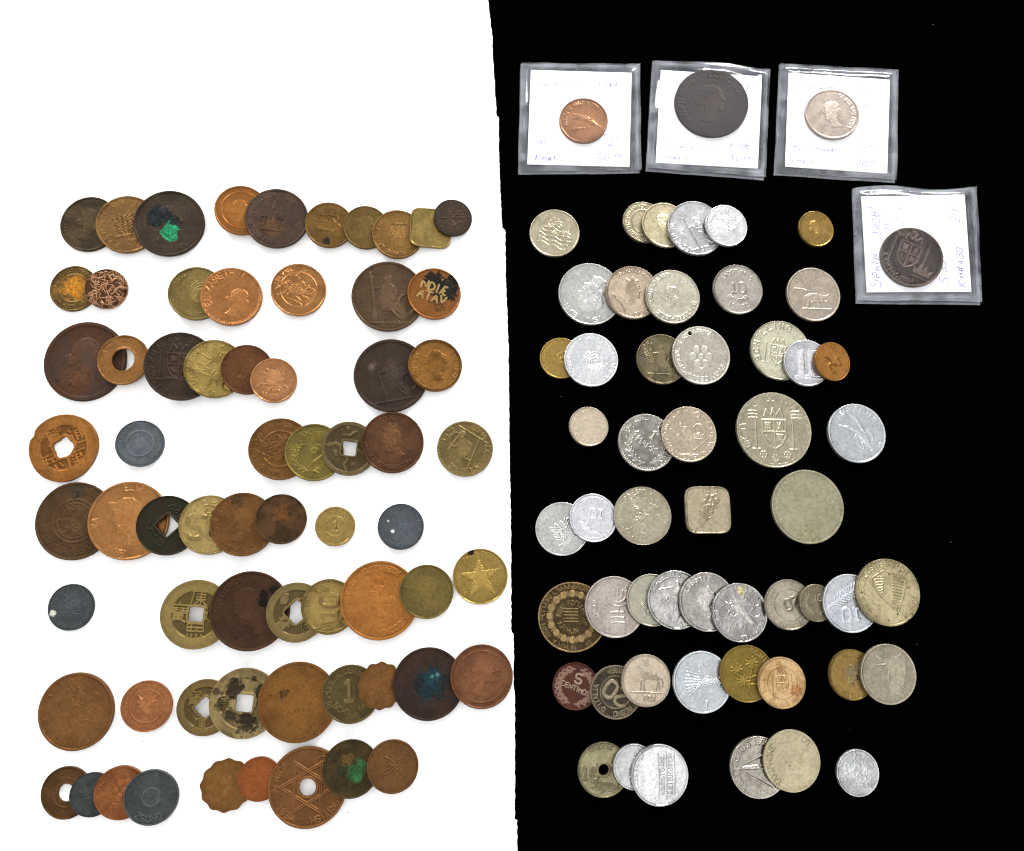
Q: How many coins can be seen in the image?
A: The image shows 122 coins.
